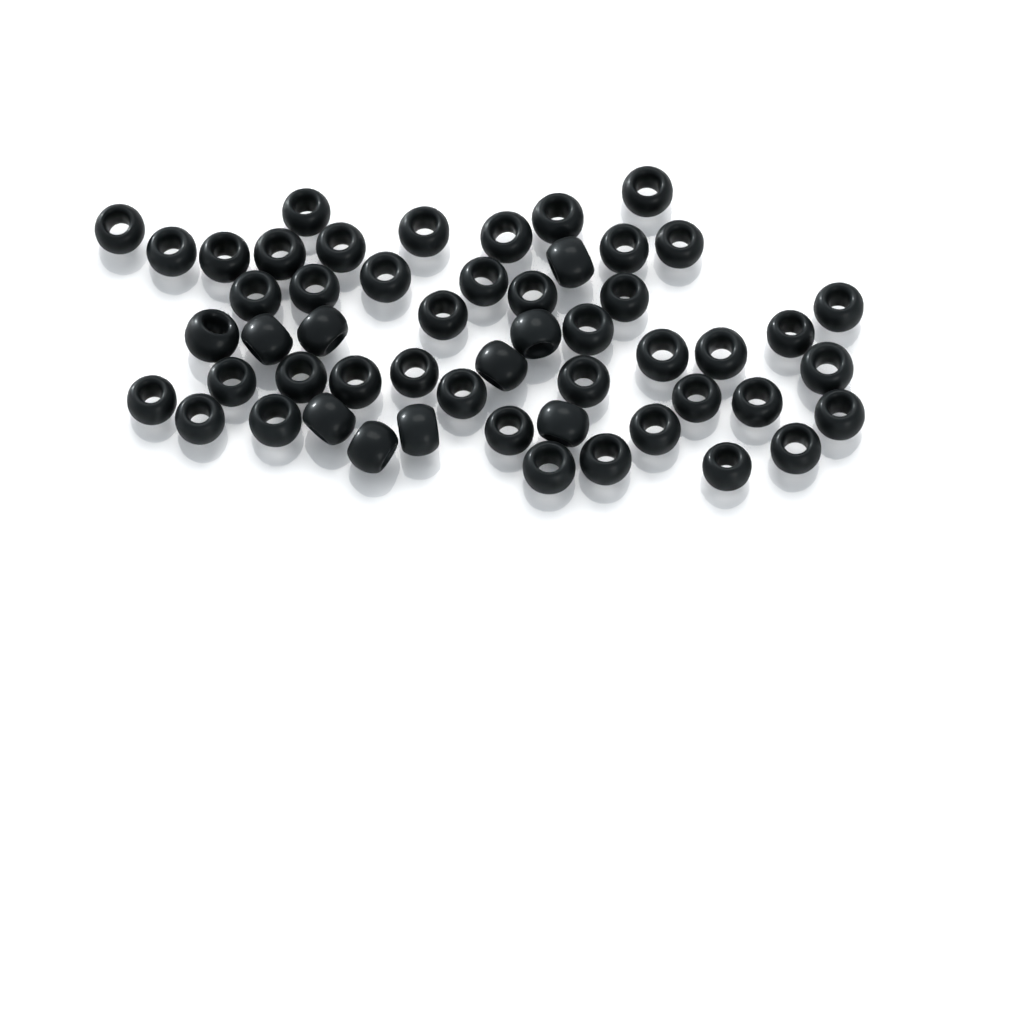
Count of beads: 53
